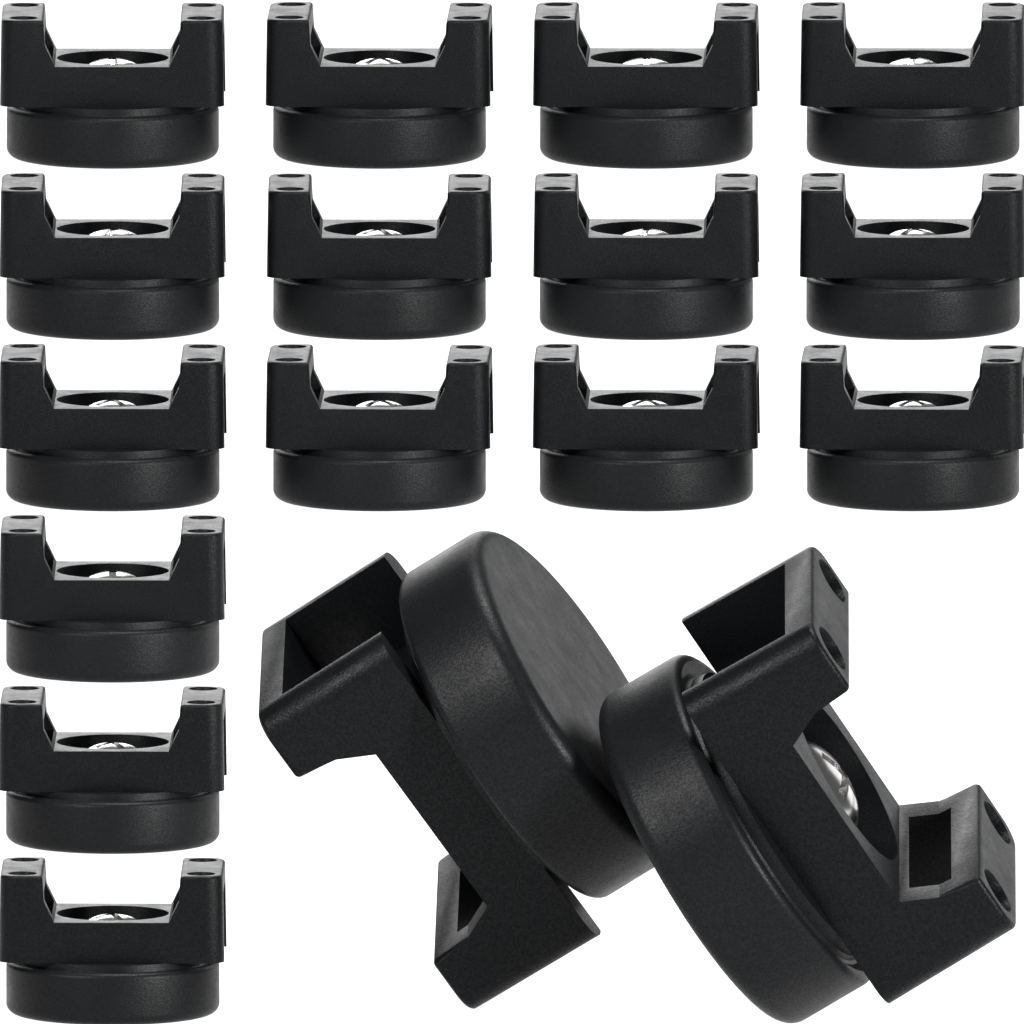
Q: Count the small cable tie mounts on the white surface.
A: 15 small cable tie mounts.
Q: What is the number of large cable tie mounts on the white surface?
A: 2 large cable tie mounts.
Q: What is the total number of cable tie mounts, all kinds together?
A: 17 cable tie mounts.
